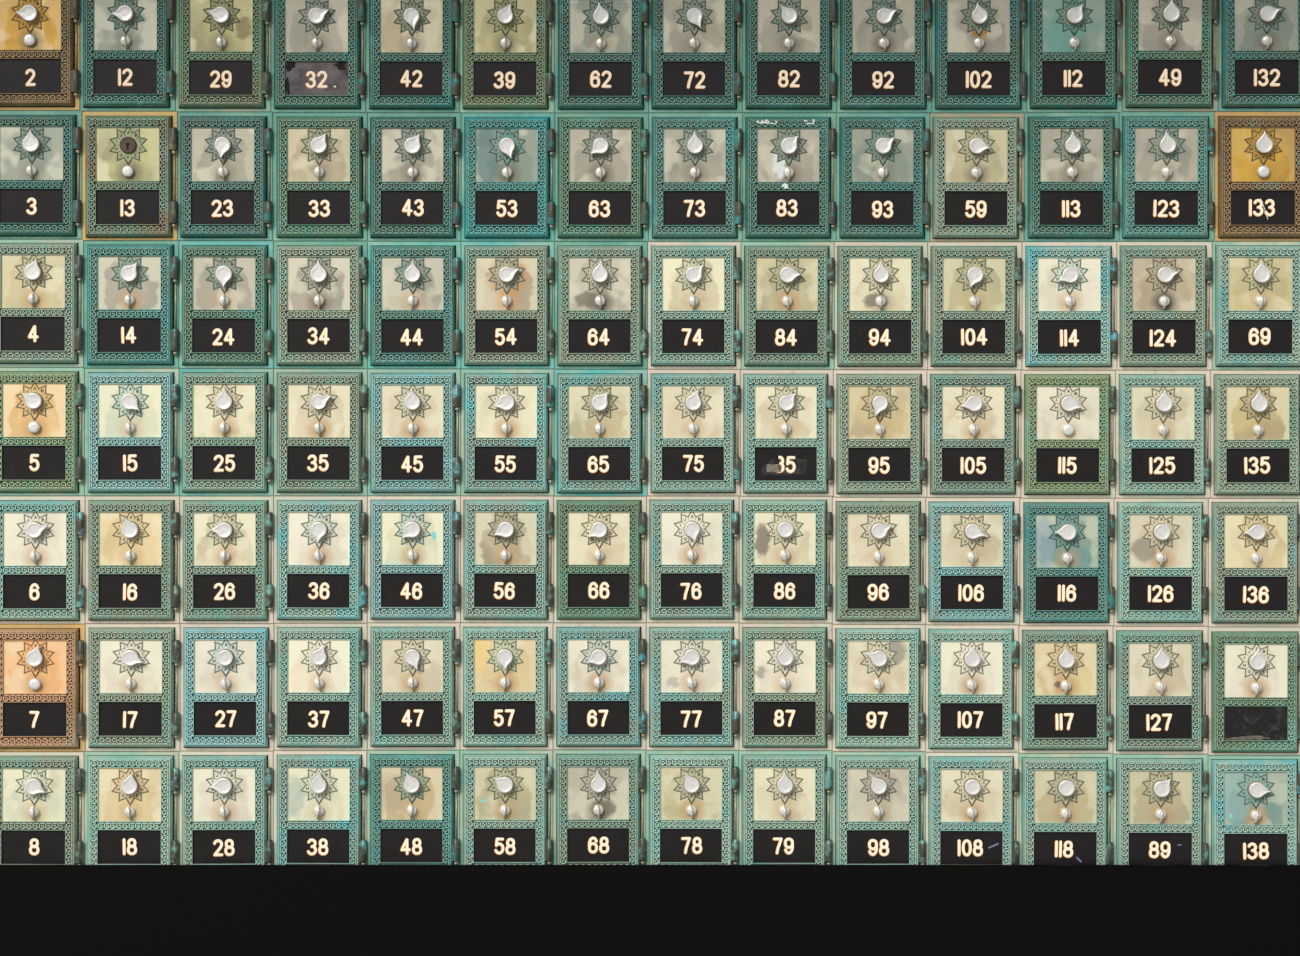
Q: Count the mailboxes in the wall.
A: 98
